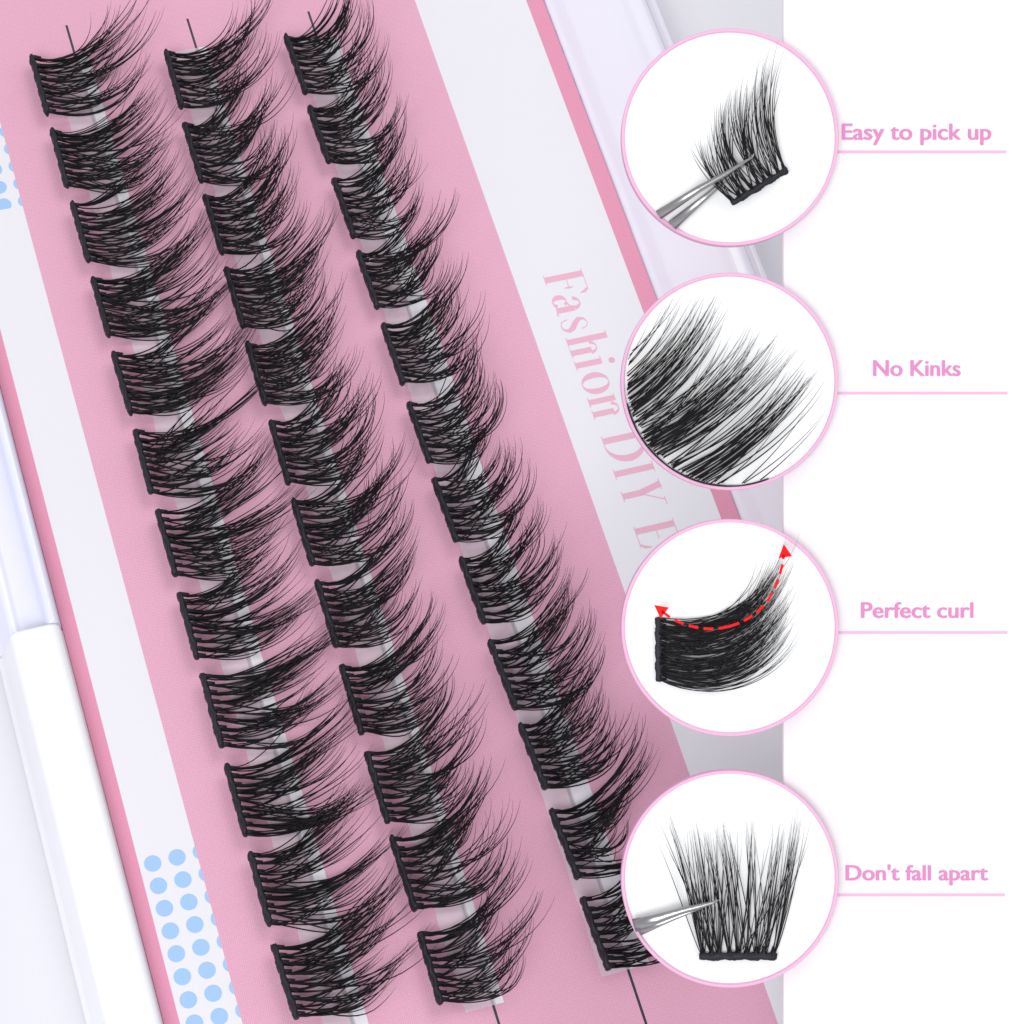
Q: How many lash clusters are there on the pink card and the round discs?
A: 40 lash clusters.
